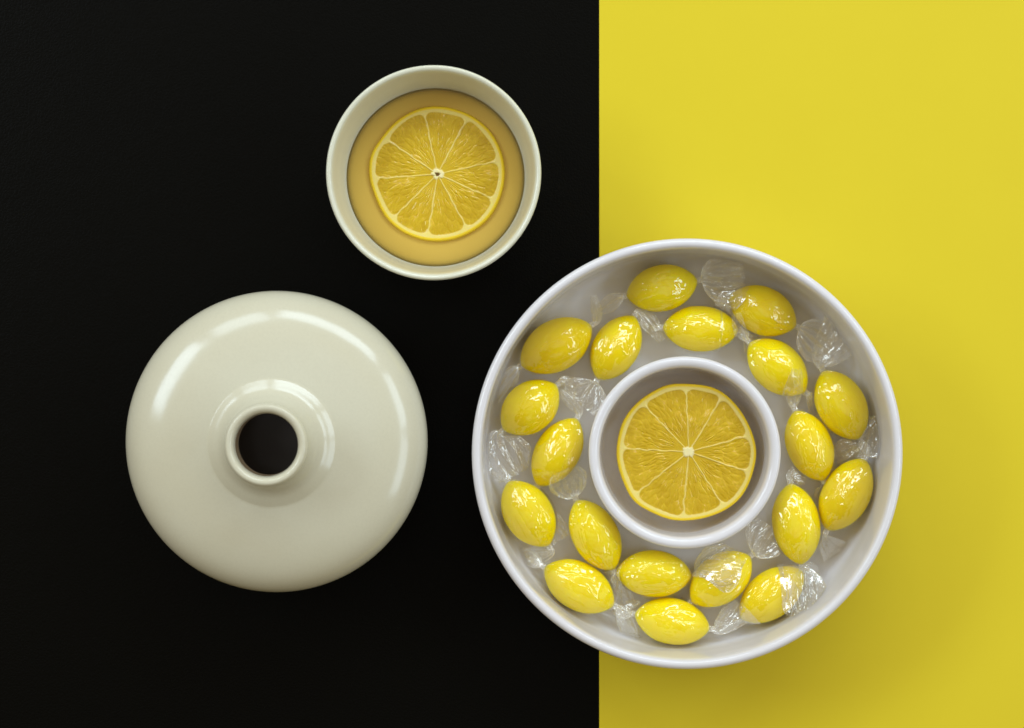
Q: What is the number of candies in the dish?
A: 19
